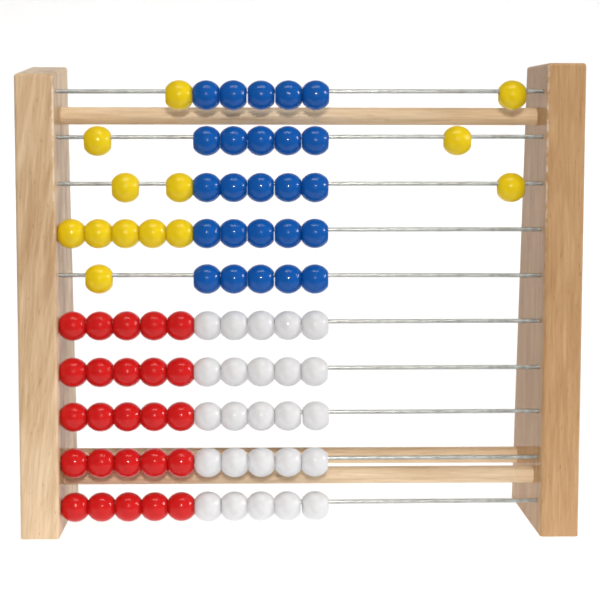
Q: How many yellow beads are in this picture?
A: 13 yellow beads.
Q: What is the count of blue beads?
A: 25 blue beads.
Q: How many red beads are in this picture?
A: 25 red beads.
